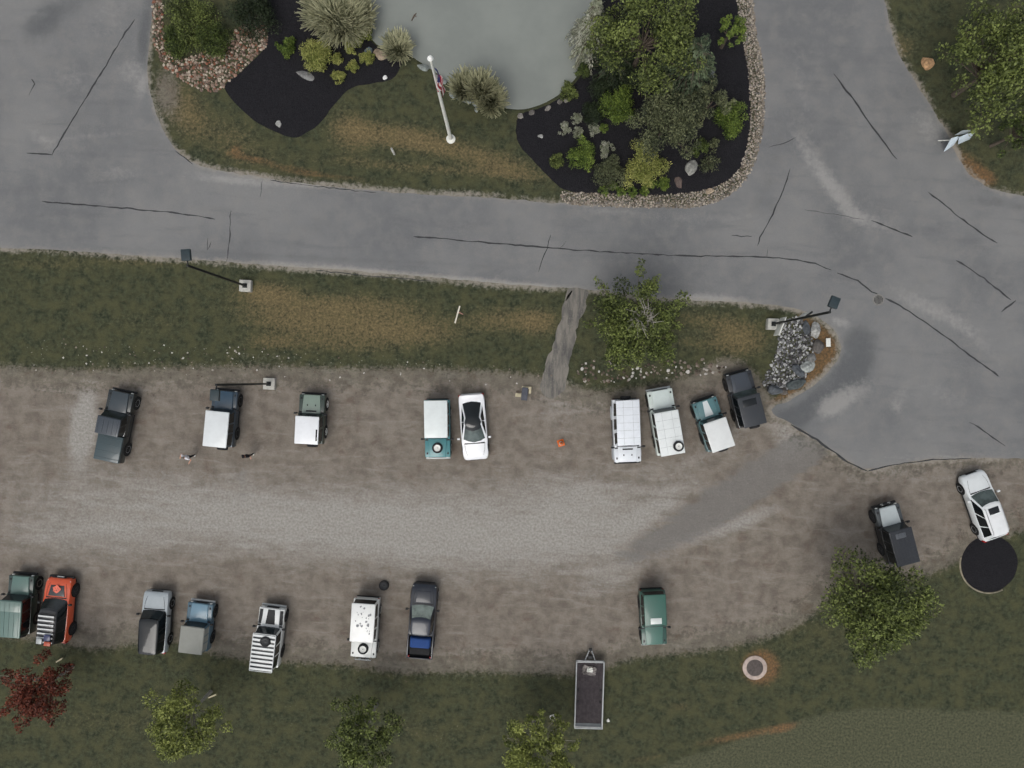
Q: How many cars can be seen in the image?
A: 19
